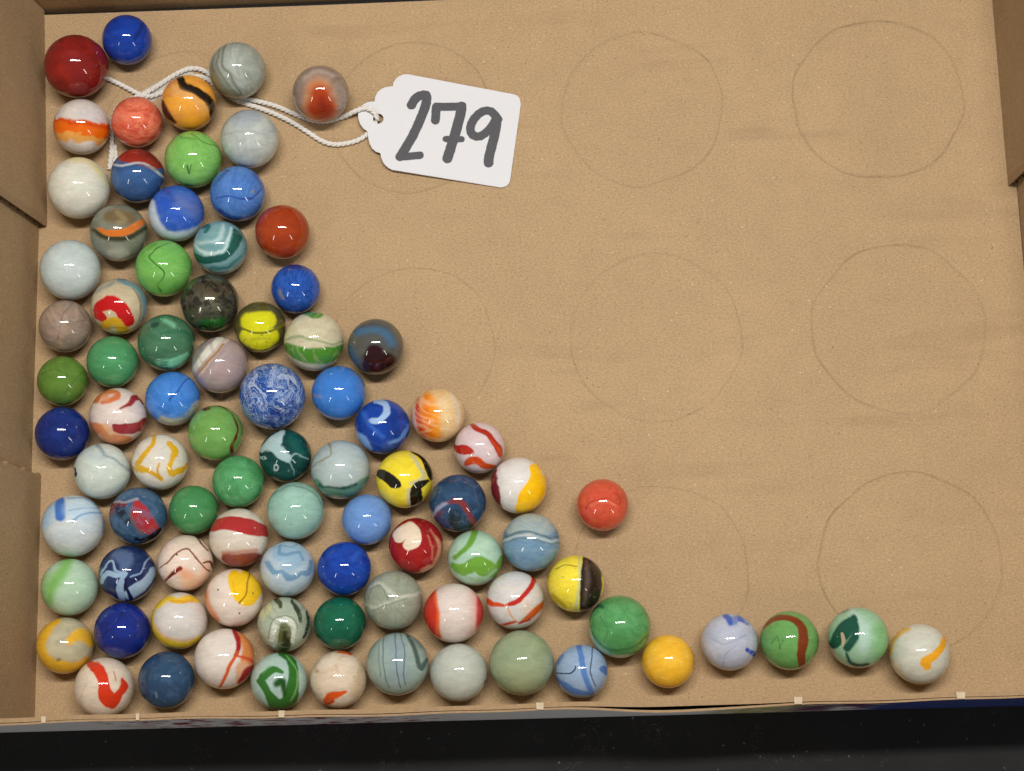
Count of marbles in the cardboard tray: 86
